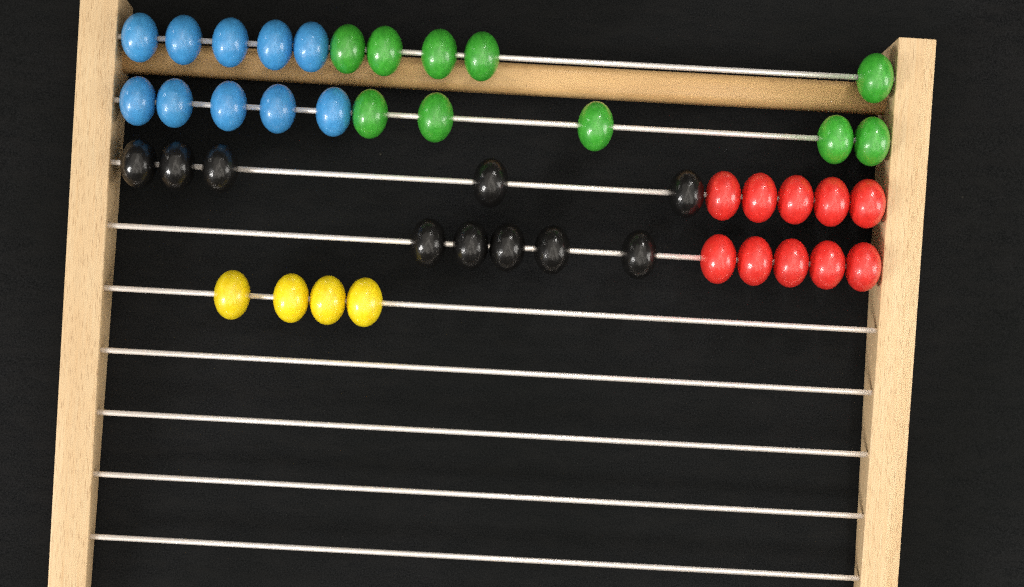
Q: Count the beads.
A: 44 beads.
